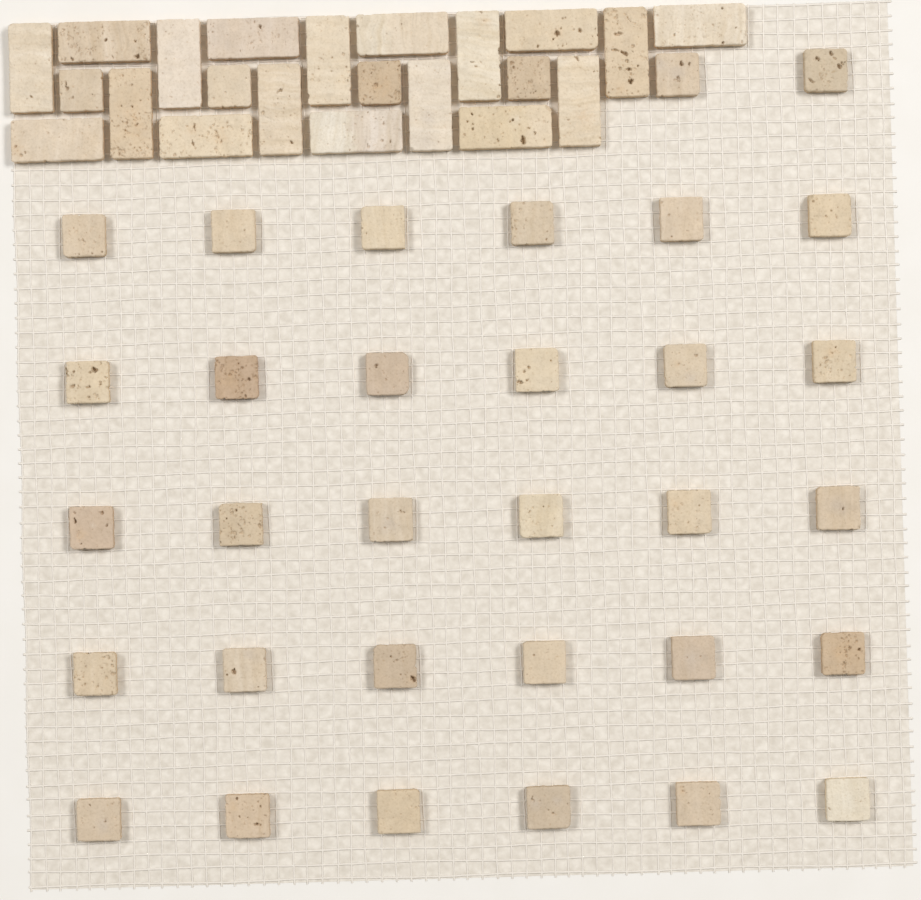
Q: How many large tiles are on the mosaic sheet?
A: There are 18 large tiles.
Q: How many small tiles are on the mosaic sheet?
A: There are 36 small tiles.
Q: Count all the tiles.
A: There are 54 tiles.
